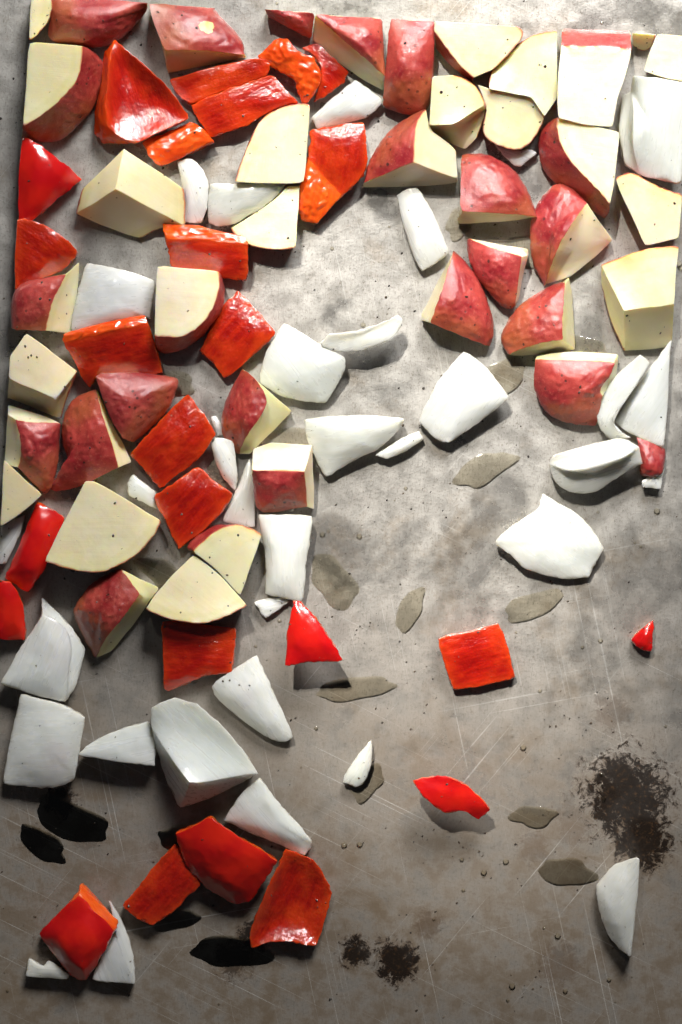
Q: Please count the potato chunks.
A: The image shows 41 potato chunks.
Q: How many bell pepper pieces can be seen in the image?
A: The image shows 25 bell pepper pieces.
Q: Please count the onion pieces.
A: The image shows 34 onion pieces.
